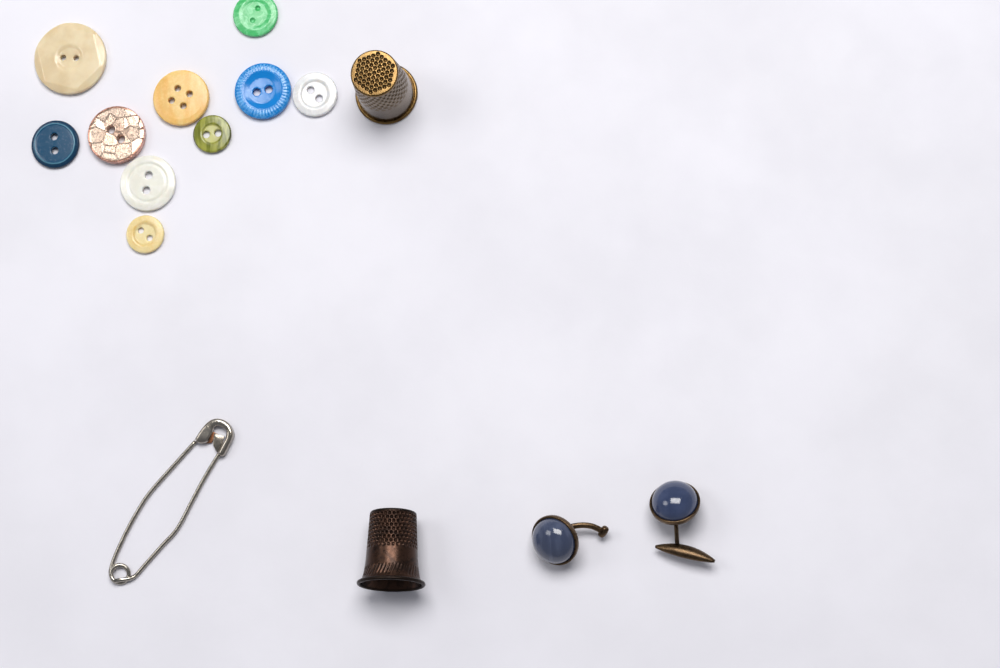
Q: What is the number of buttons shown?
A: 10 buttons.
